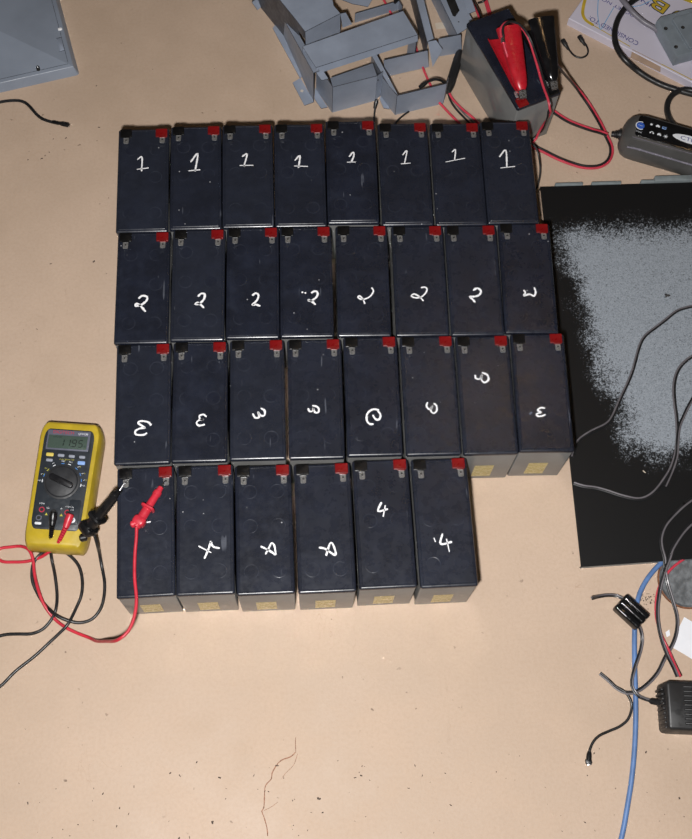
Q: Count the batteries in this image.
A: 31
